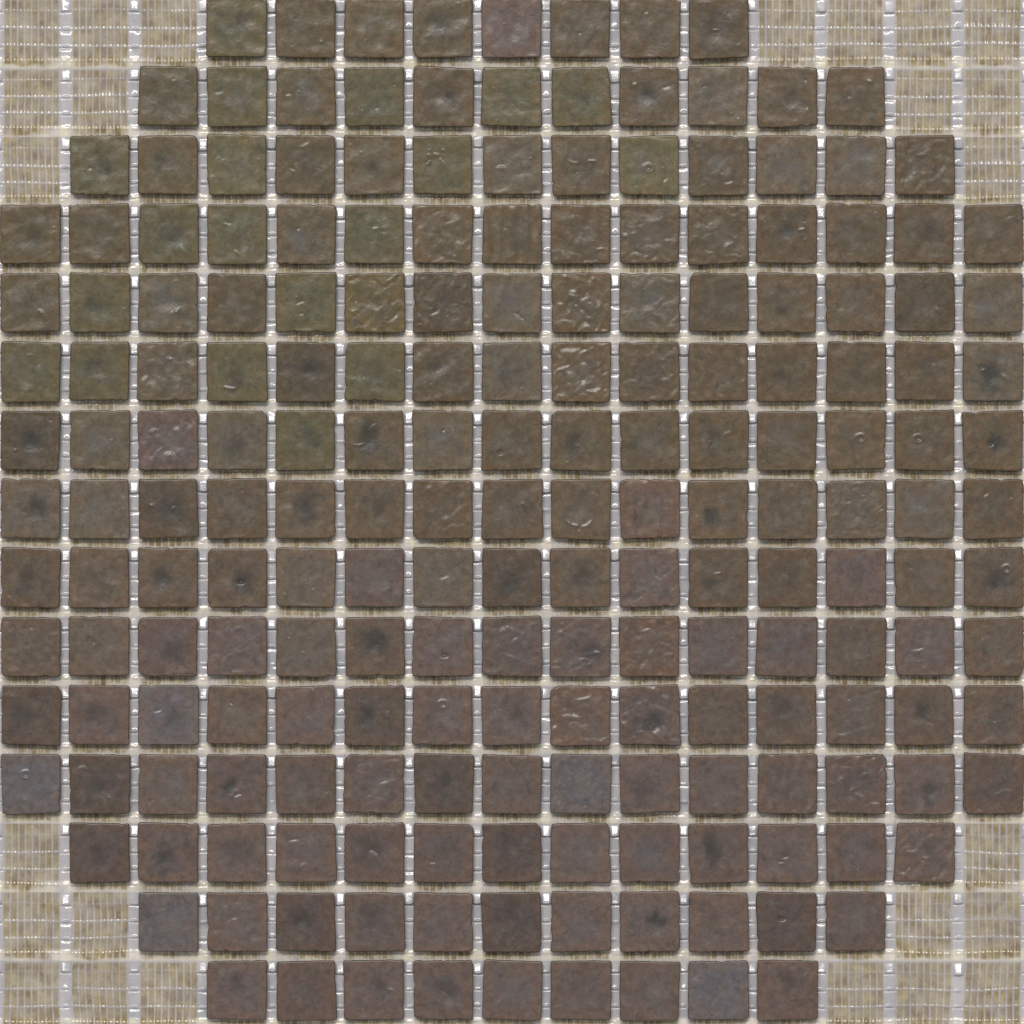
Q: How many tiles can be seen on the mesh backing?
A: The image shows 200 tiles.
